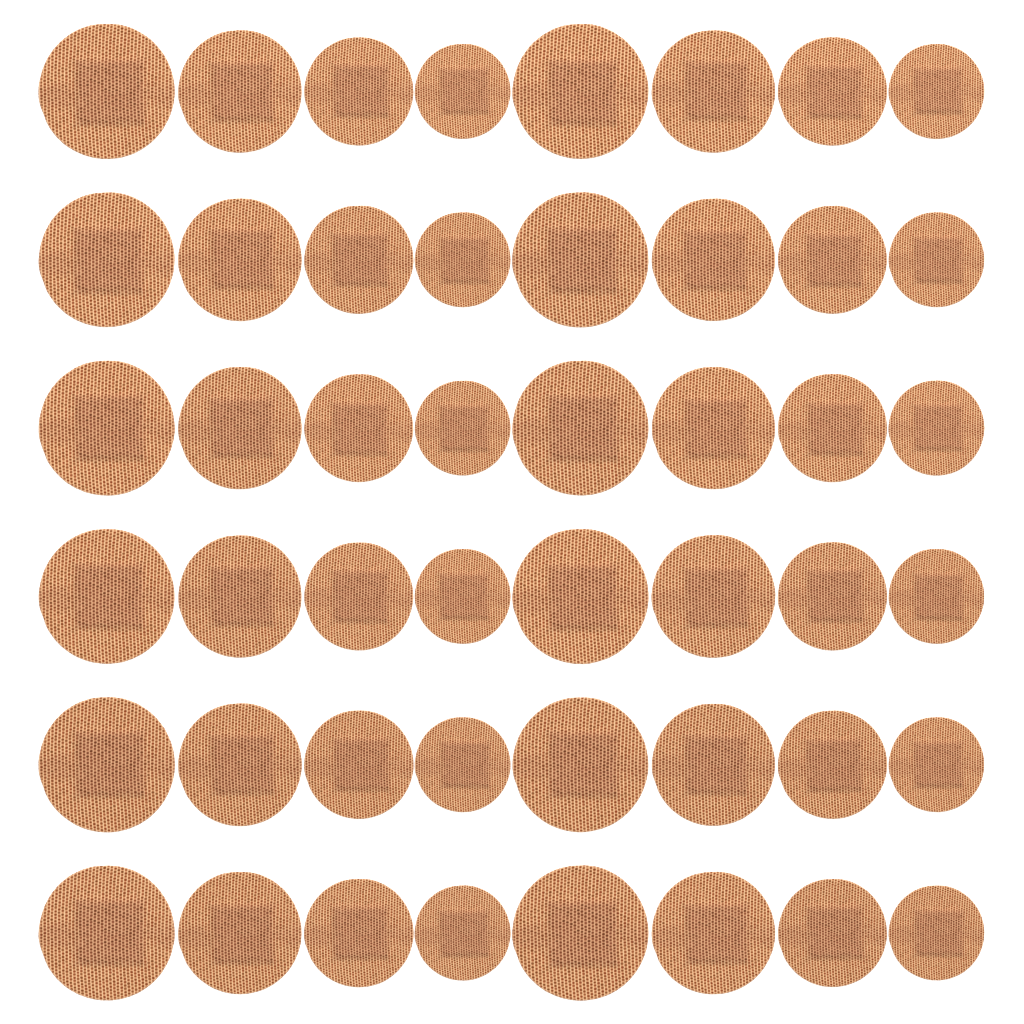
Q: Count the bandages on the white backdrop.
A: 48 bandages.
